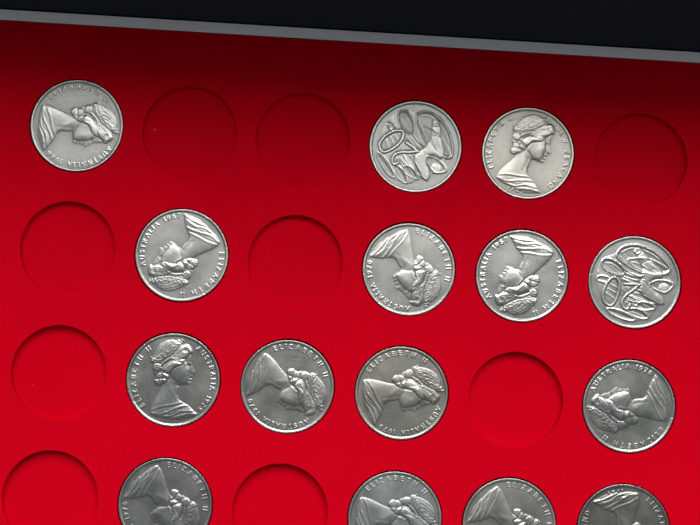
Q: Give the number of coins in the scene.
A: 15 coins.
